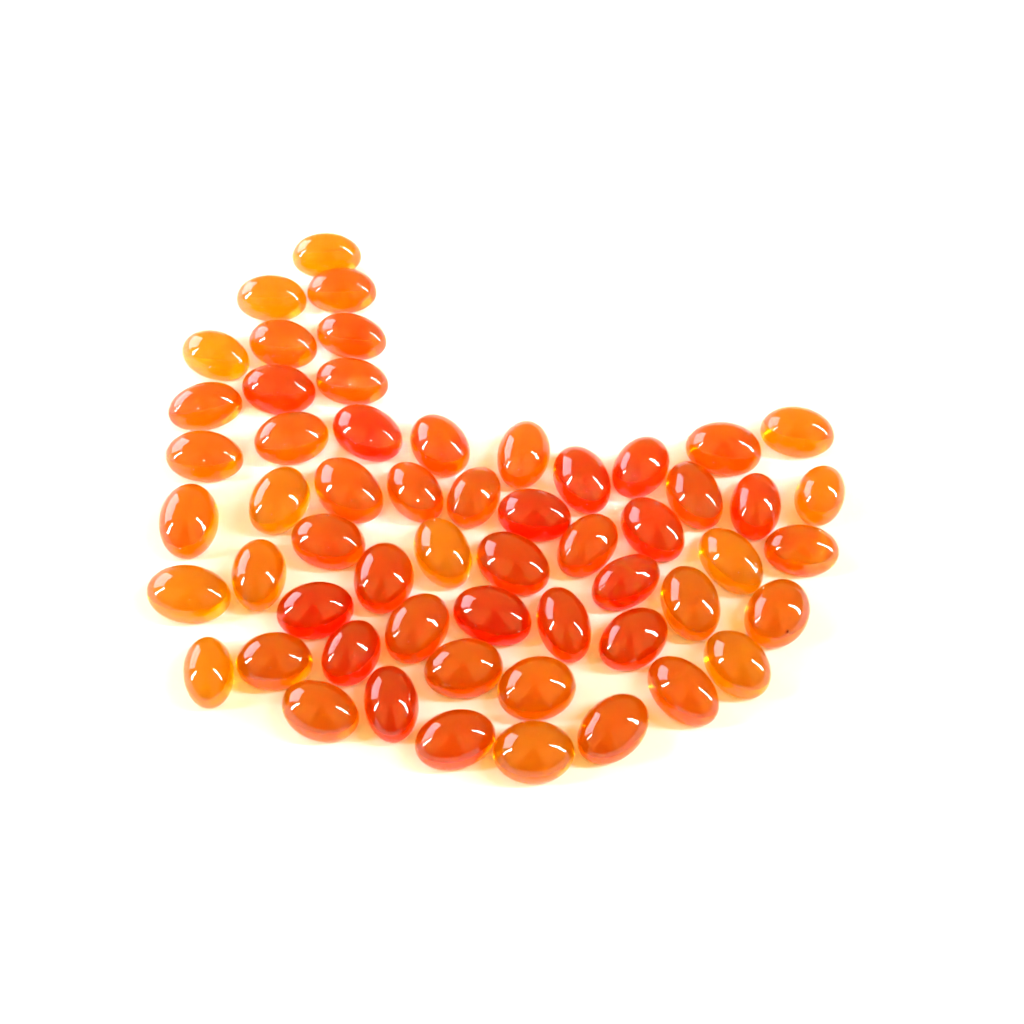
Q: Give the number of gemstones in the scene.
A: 57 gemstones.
